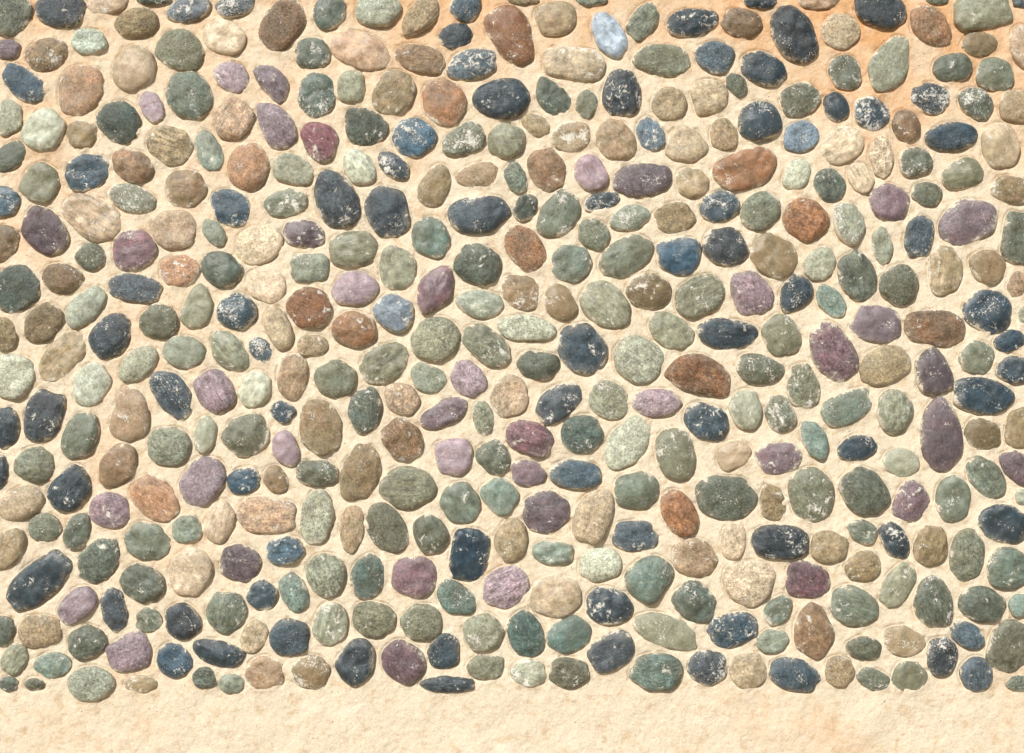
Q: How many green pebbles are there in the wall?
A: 175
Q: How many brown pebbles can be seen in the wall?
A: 113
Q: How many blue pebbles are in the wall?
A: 84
